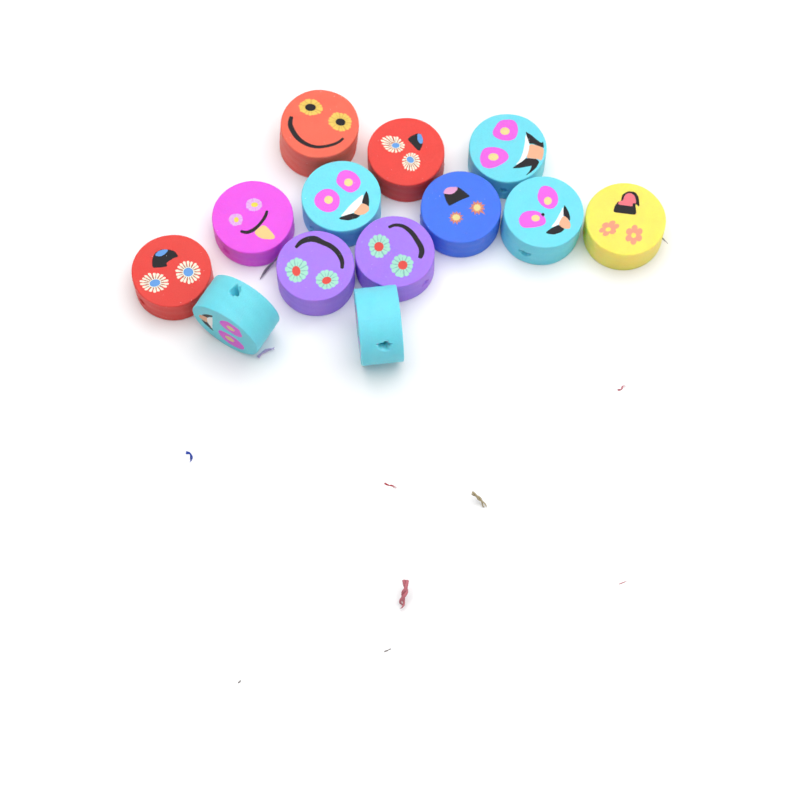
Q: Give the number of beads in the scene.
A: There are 13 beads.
